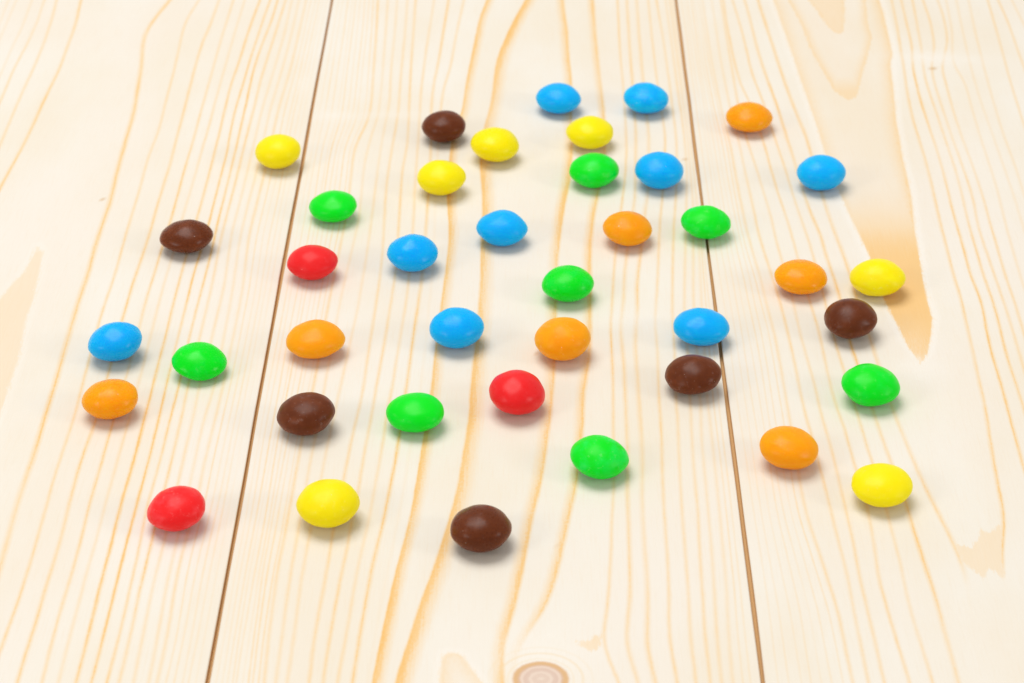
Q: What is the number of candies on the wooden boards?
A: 40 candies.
